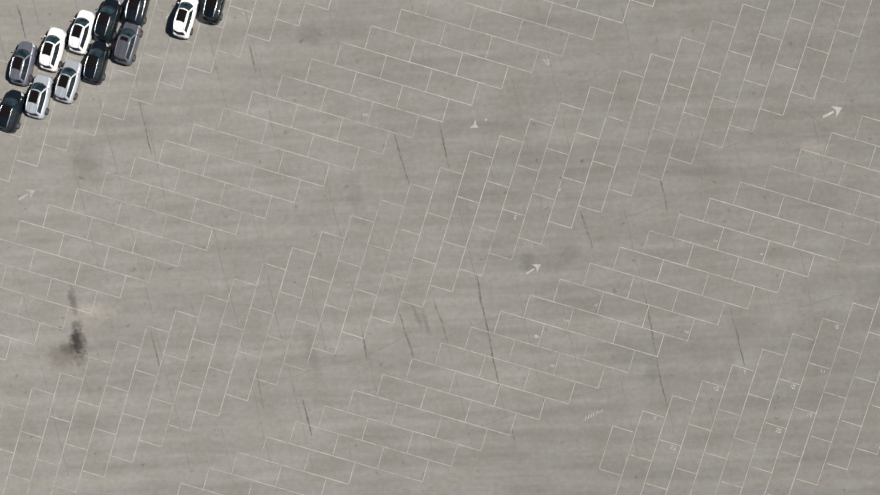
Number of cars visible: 12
